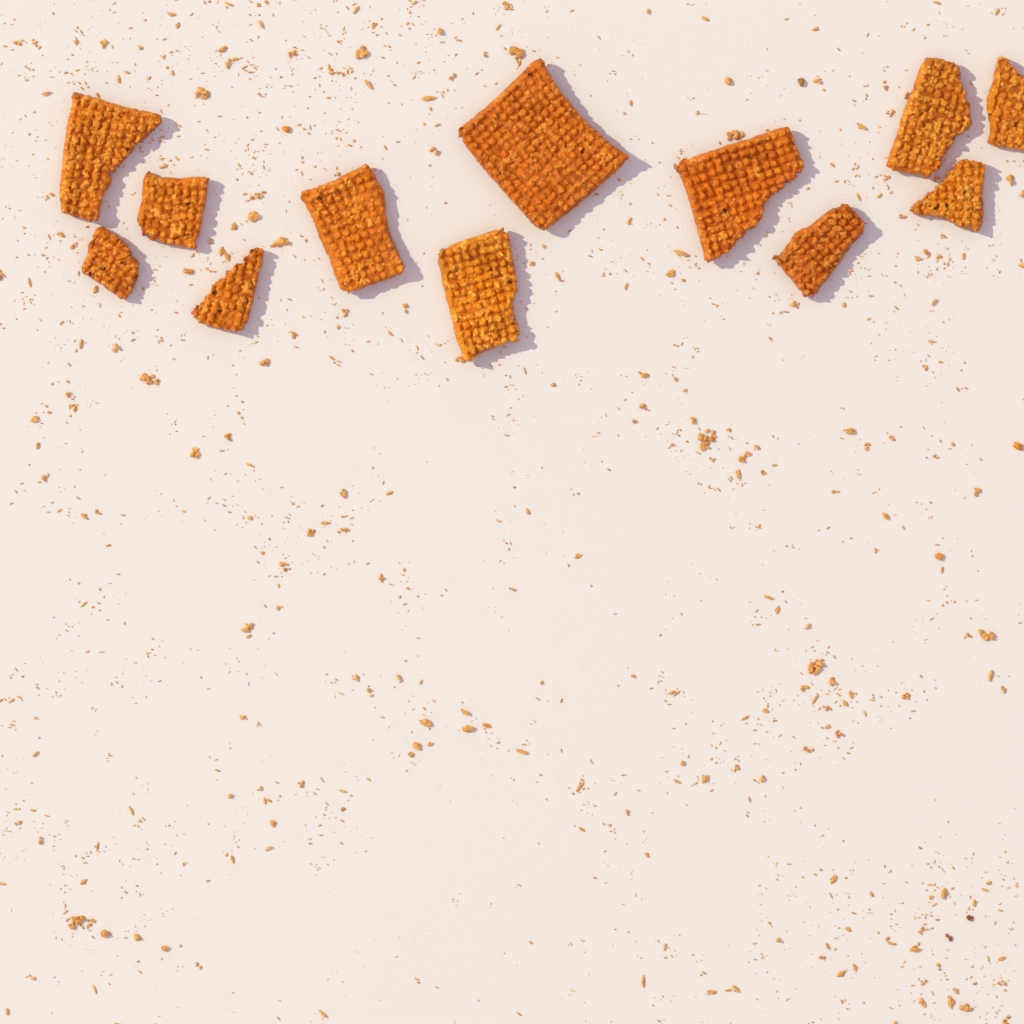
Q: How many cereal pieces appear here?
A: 12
